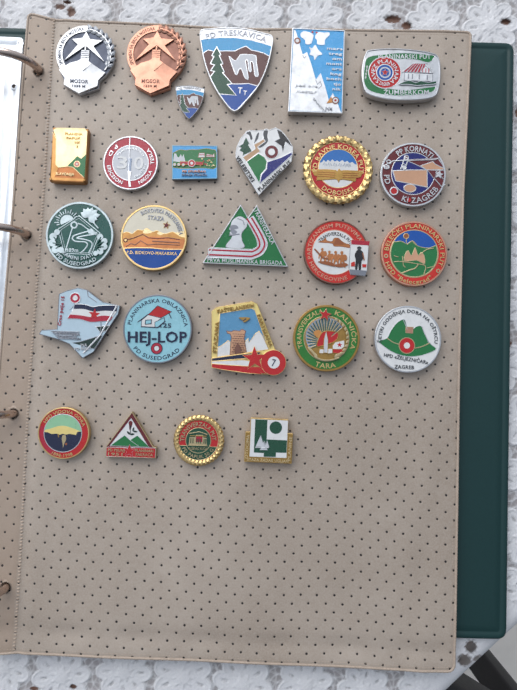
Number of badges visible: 26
